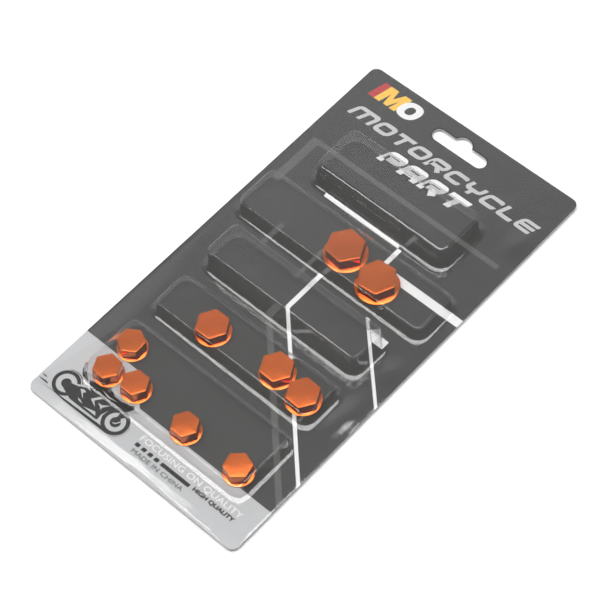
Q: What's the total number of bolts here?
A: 10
